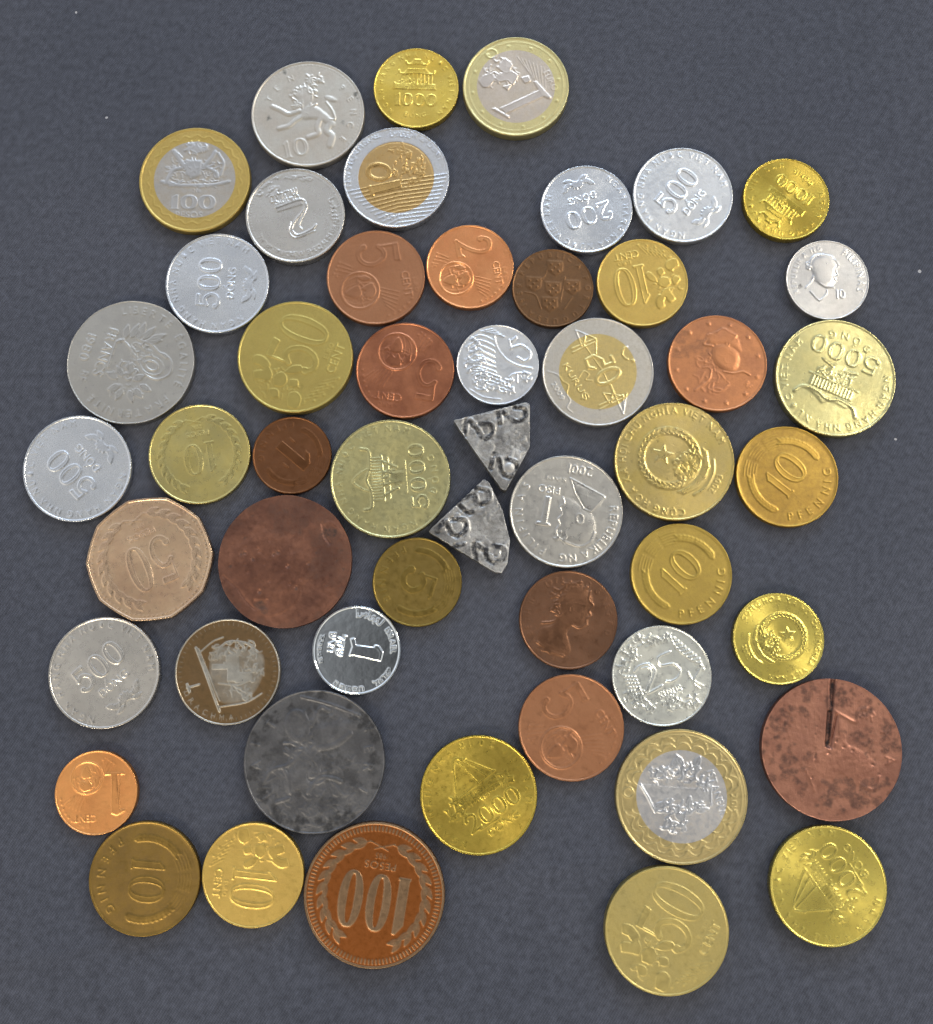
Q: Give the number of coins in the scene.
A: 50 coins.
